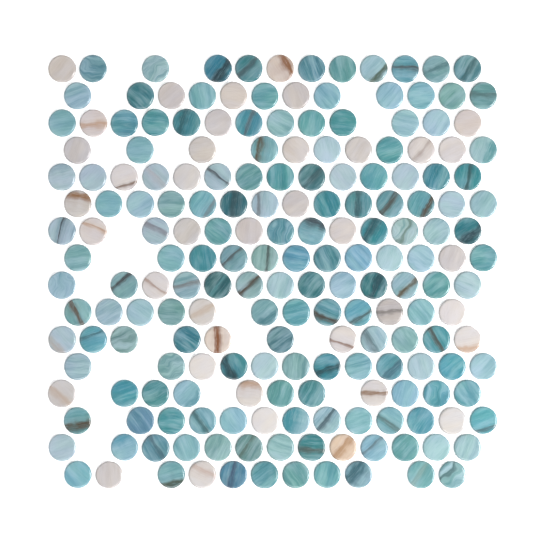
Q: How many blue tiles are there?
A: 158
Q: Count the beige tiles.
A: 39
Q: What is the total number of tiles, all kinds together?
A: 197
